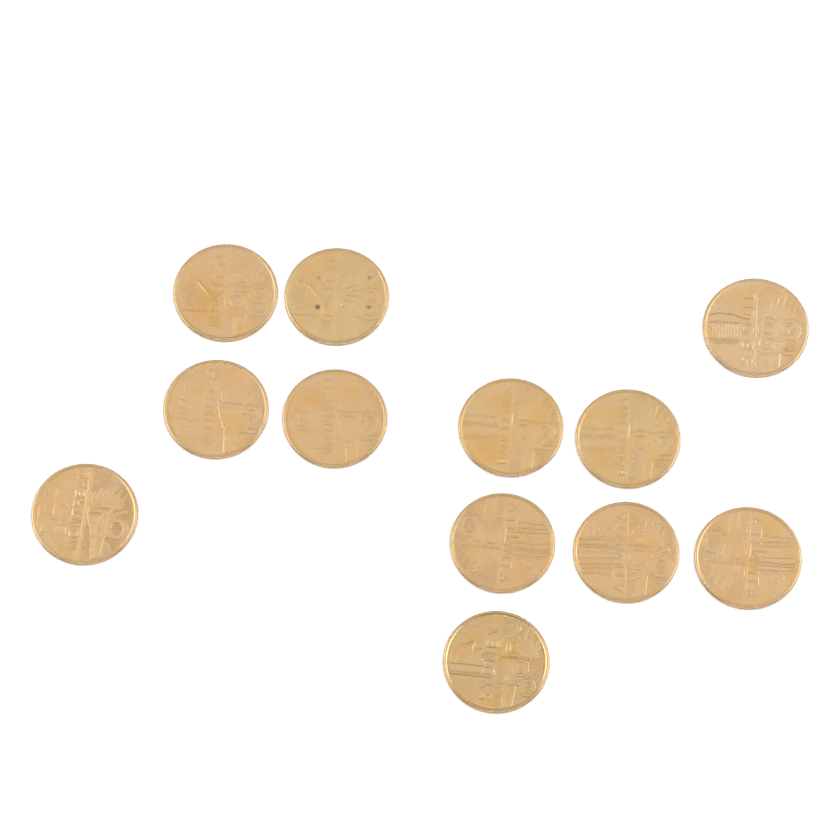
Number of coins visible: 12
